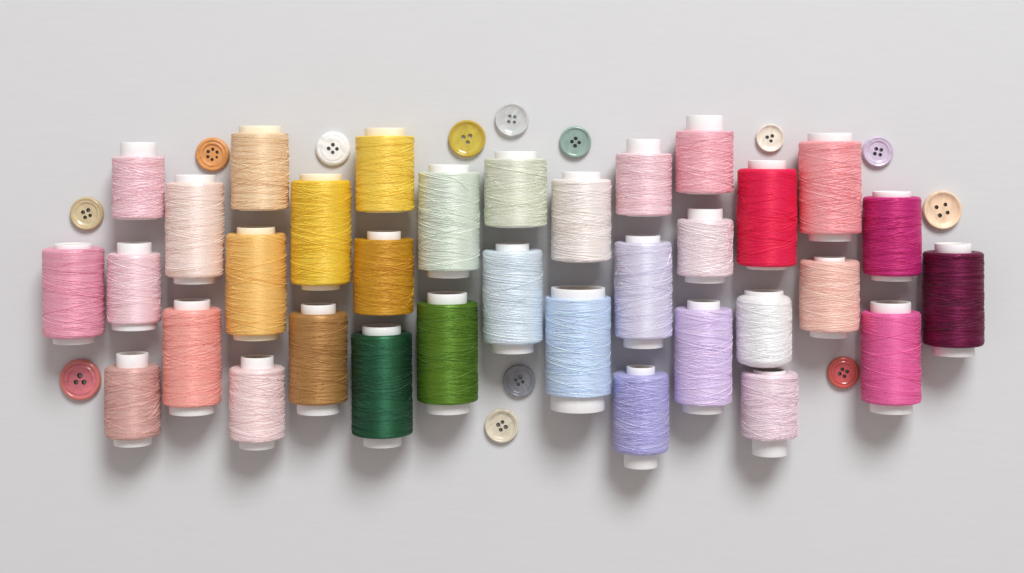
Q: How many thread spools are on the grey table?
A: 34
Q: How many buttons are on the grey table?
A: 13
